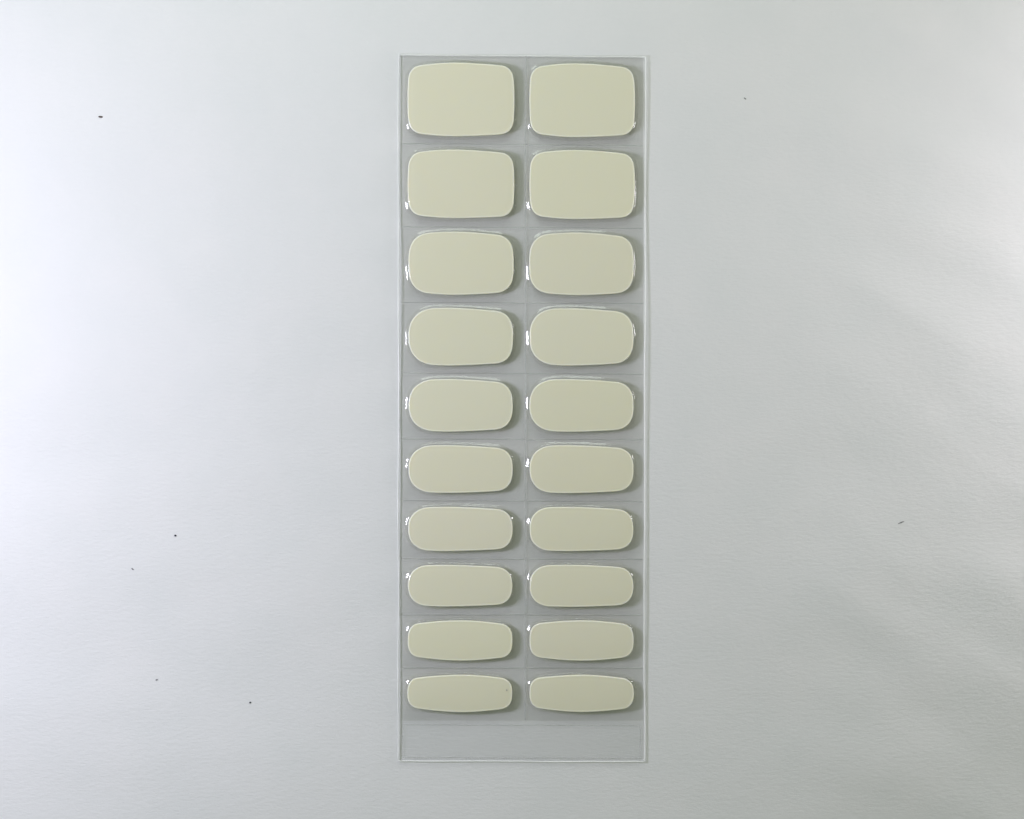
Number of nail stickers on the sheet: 20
